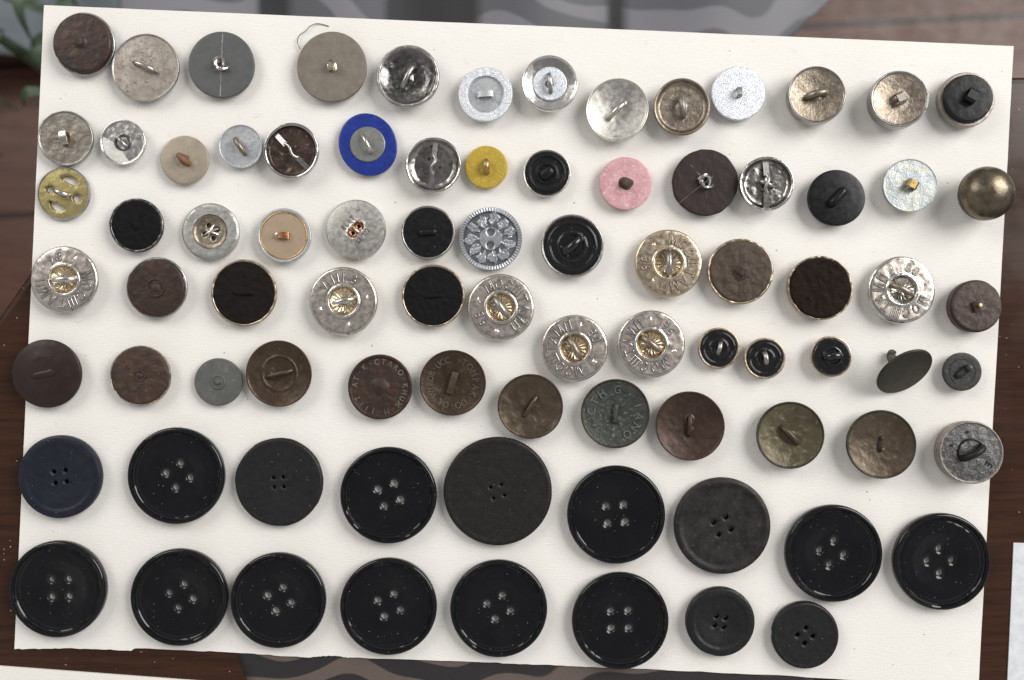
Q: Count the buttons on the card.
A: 83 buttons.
